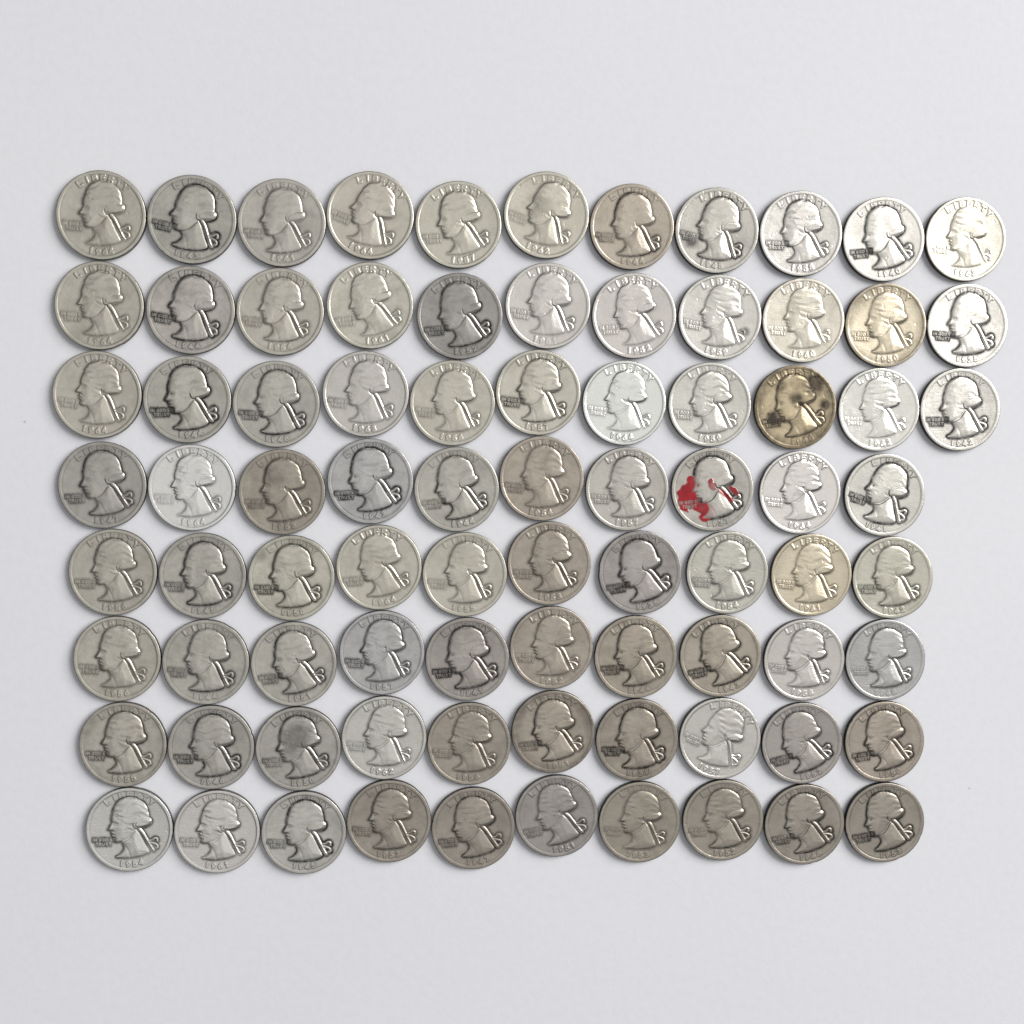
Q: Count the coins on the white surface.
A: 83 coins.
